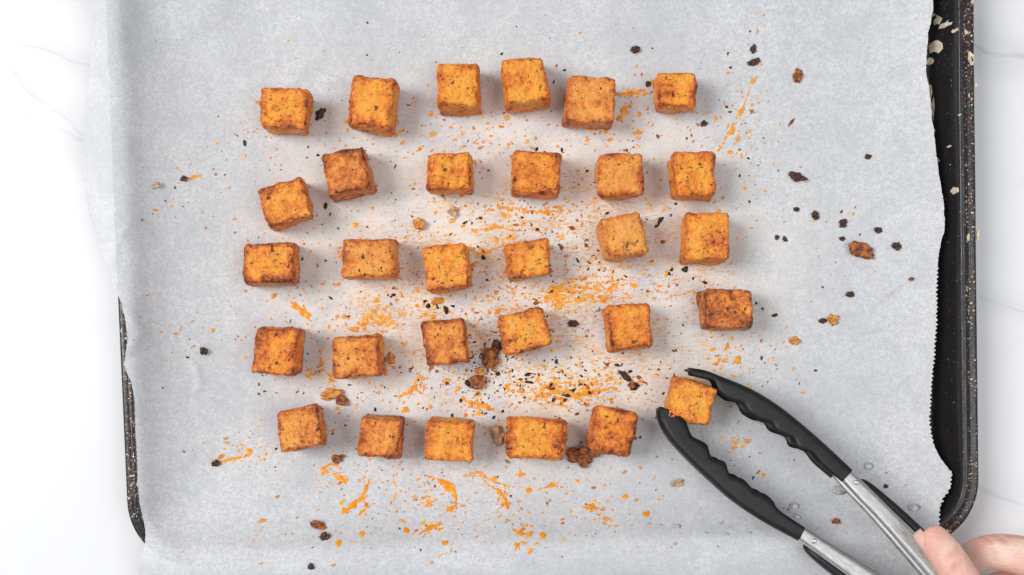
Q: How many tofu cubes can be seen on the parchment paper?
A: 30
